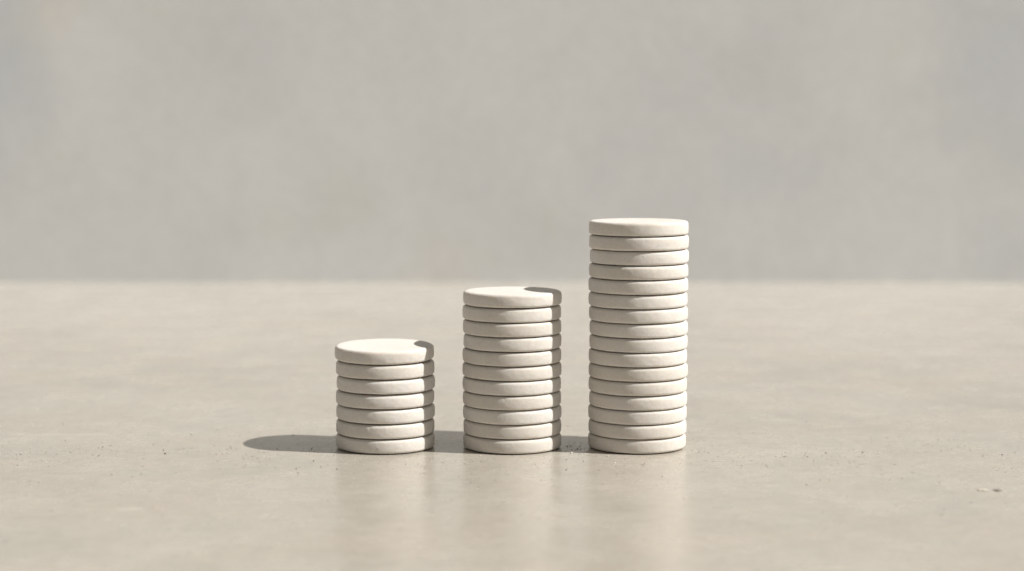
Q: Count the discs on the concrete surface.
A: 34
